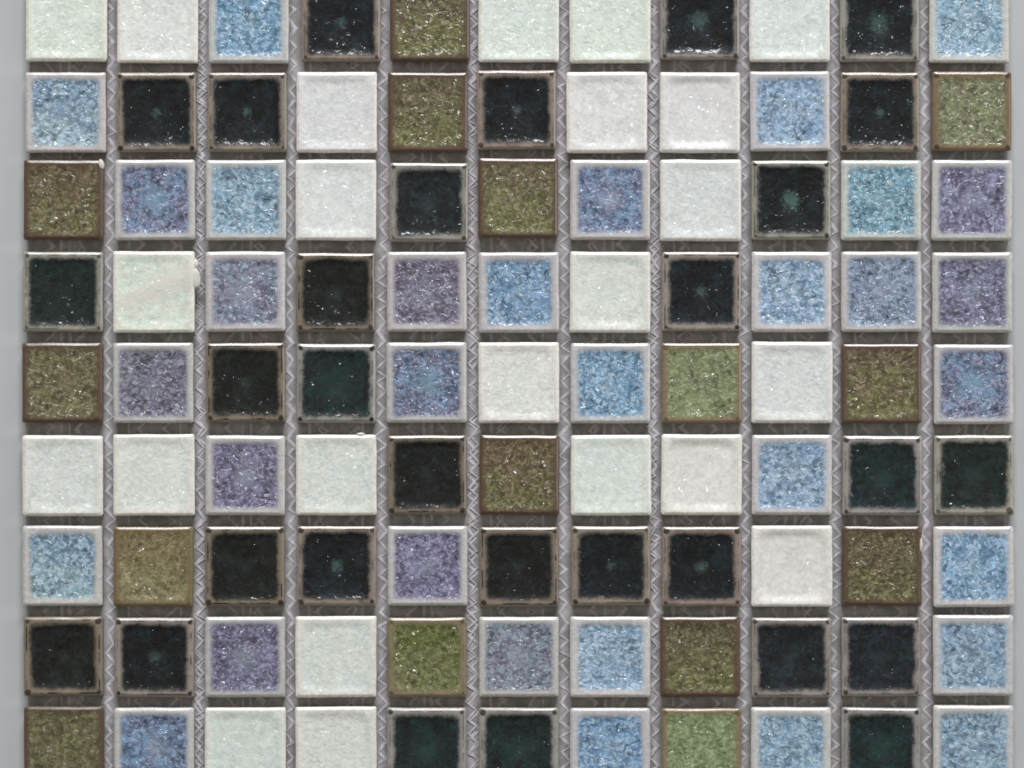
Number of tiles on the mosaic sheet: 99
